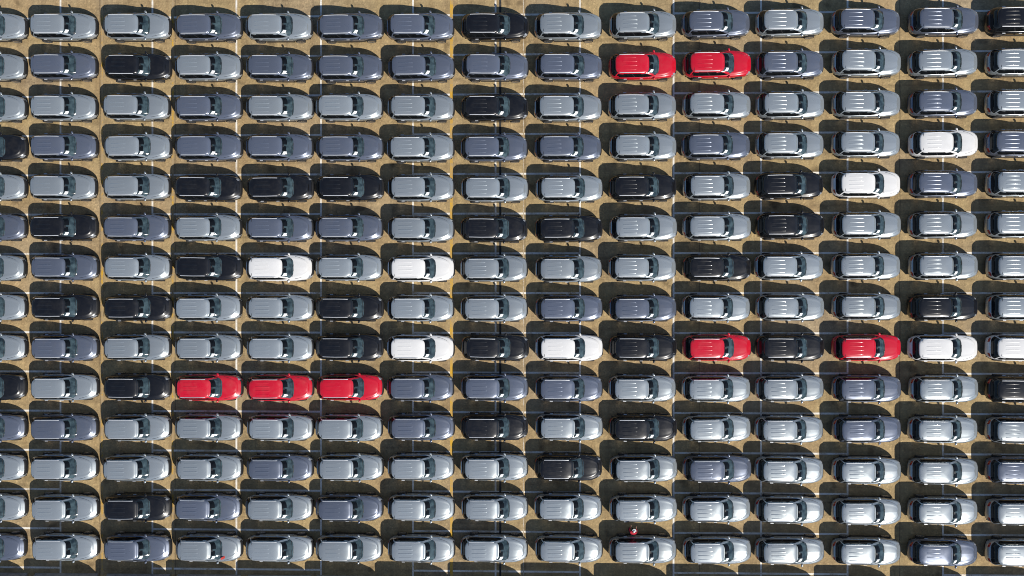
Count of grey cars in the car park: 164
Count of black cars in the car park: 31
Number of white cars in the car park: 8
